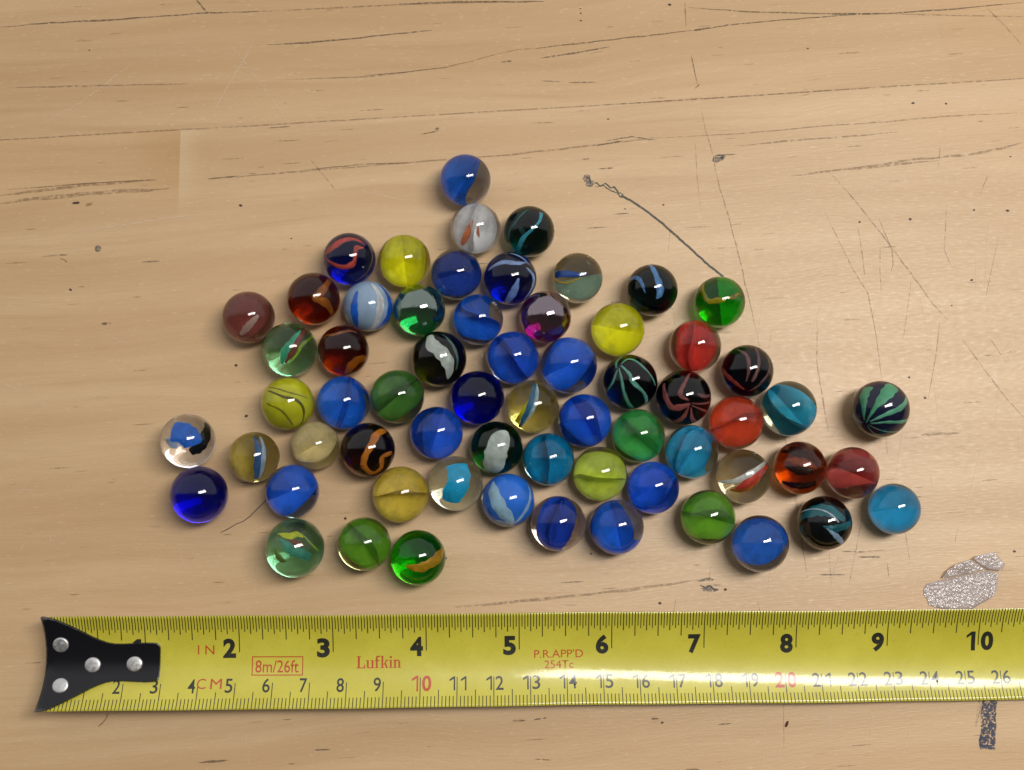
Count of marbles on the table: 63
